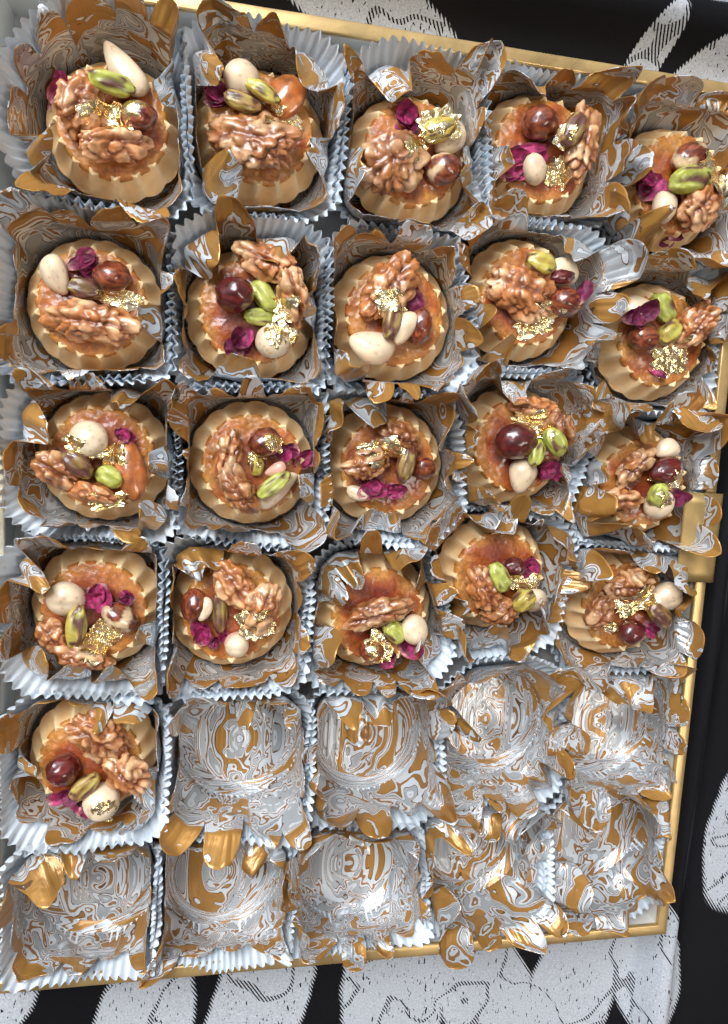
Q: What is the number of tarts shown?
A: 21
